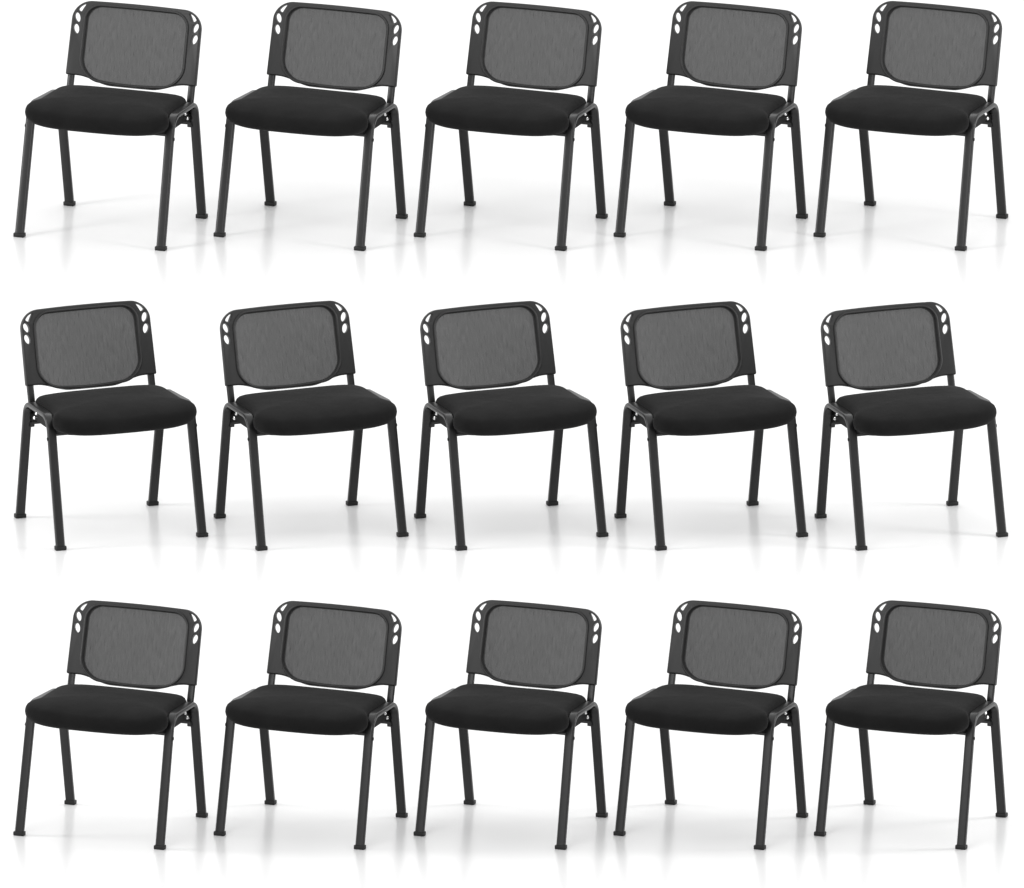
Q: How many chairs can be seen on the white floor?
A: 15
